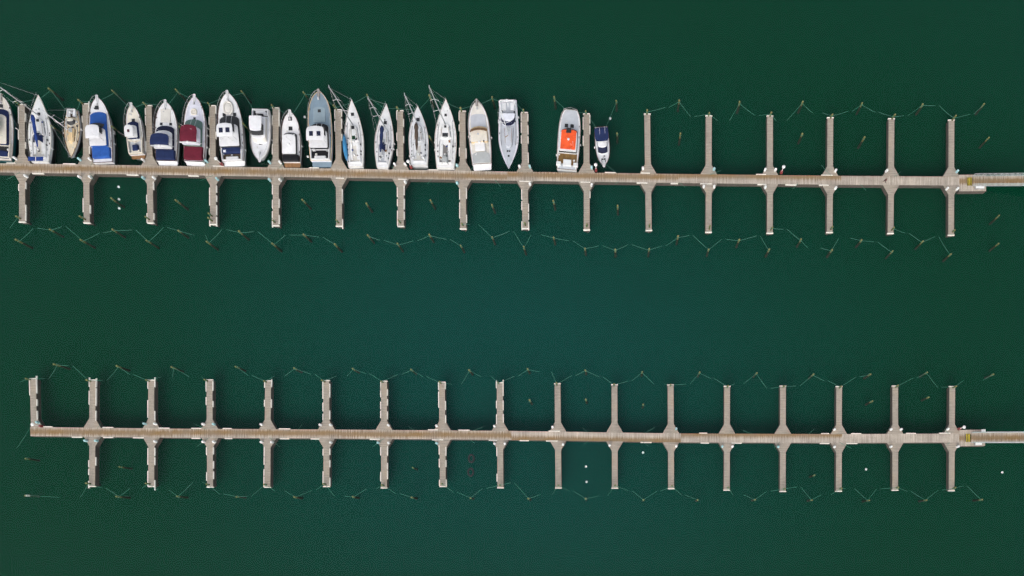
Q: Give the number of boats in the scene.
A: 19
